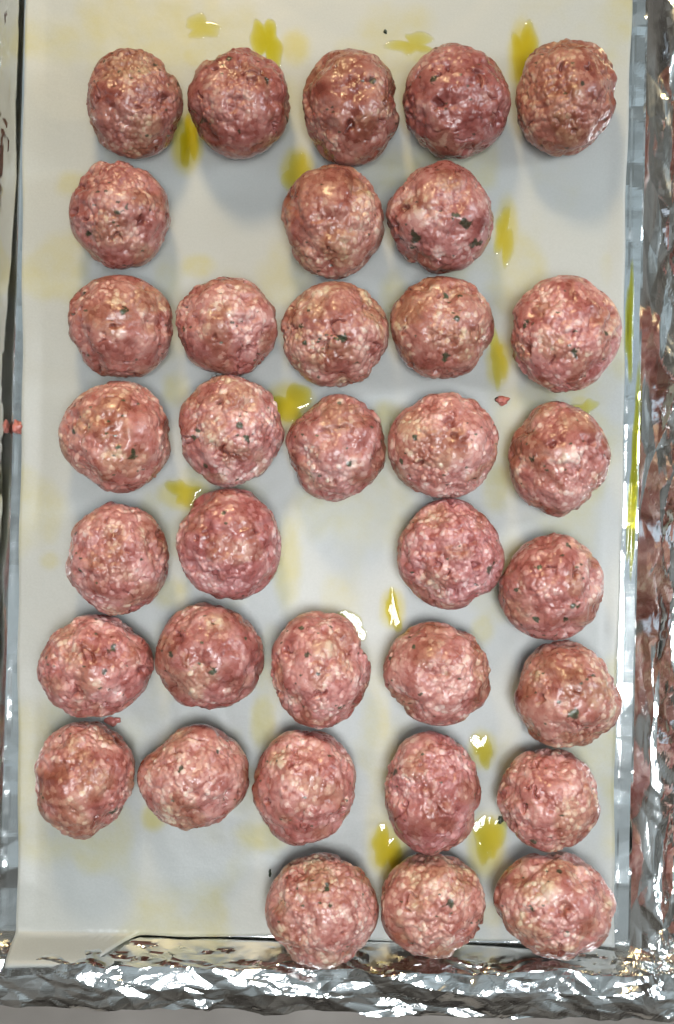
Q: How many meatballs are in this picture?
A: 35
